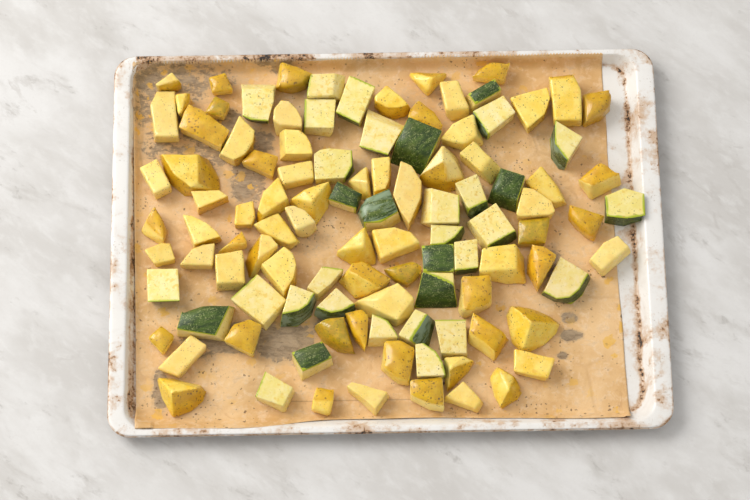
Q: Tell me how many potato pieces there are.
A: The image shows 72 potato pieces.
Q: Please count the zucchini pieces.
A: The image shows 34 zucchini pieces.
